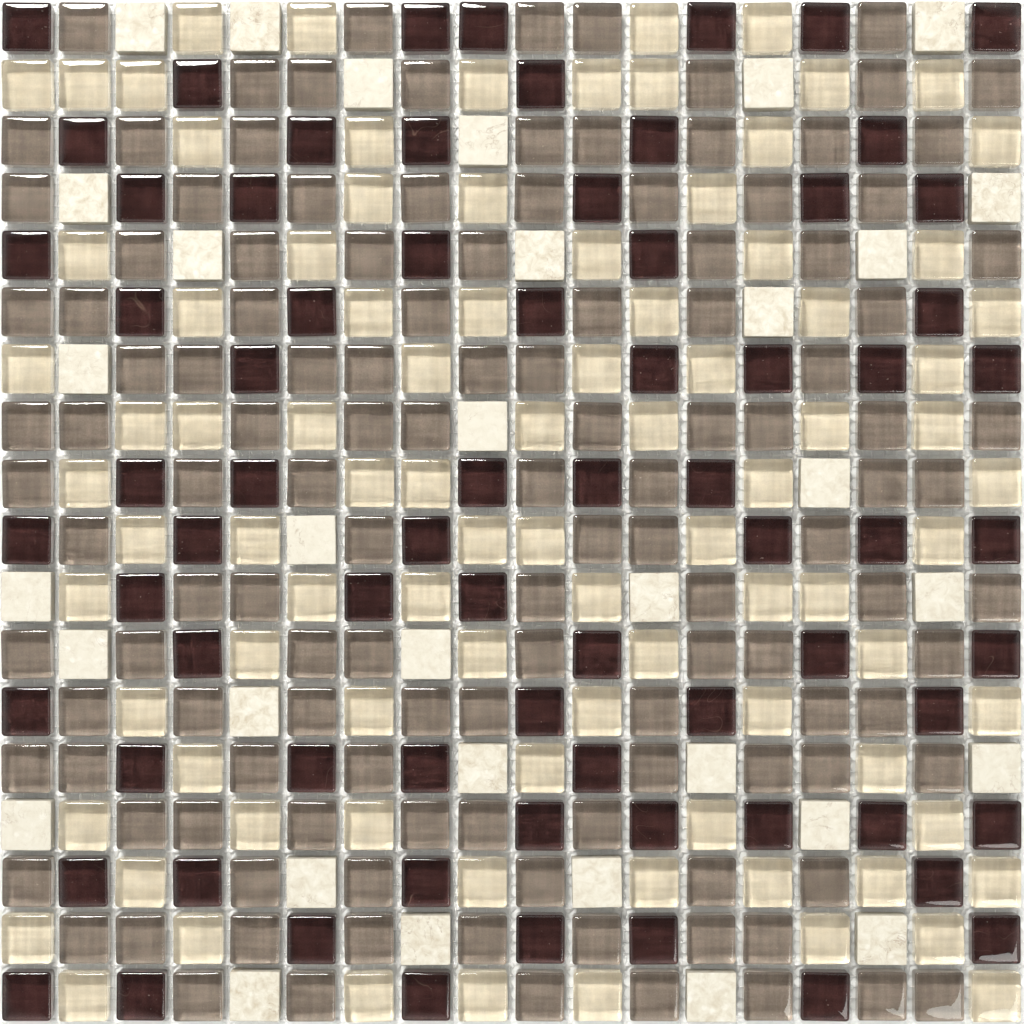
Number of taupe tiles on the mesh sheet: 127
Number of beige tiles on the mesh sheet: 91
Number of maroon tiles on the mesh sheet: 73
